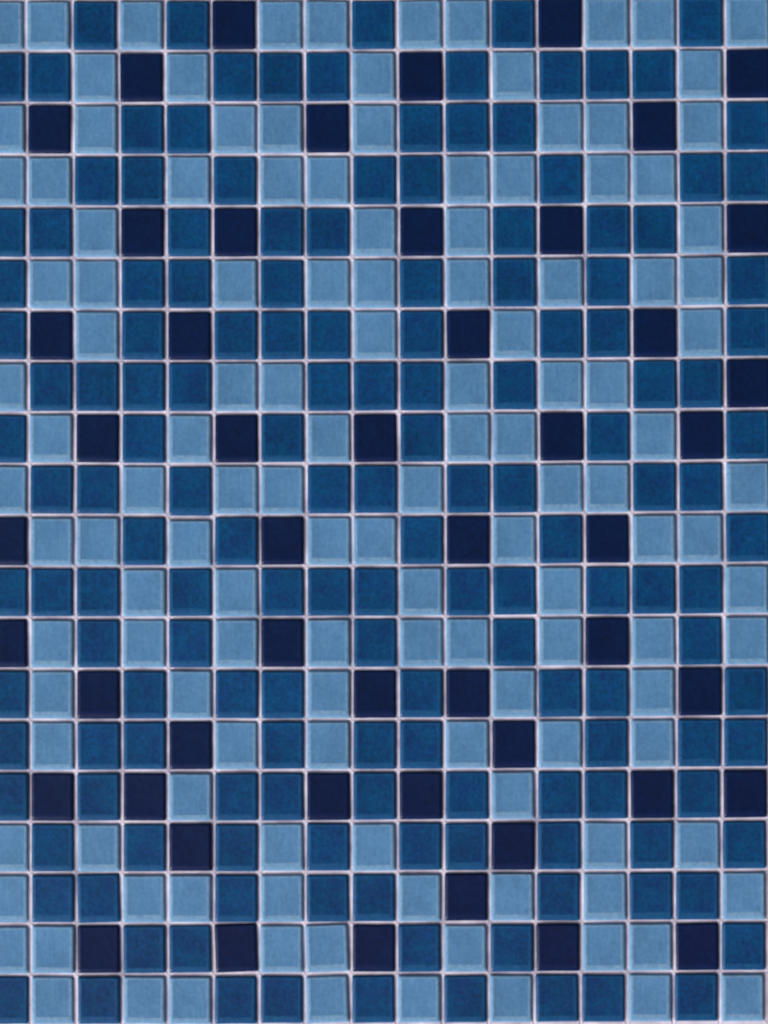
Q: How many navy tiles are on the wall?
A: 50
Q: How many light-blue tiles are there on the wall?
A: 133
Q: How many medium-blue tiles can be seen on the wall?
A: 157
